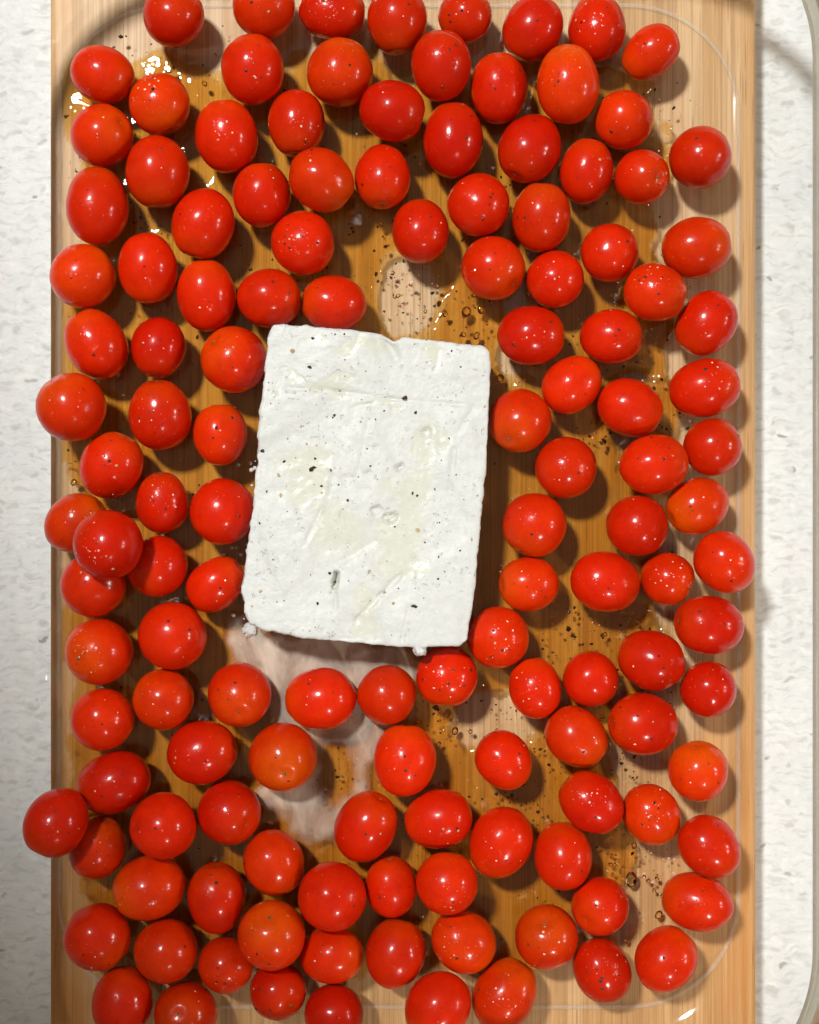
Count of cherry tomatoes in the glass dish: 133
